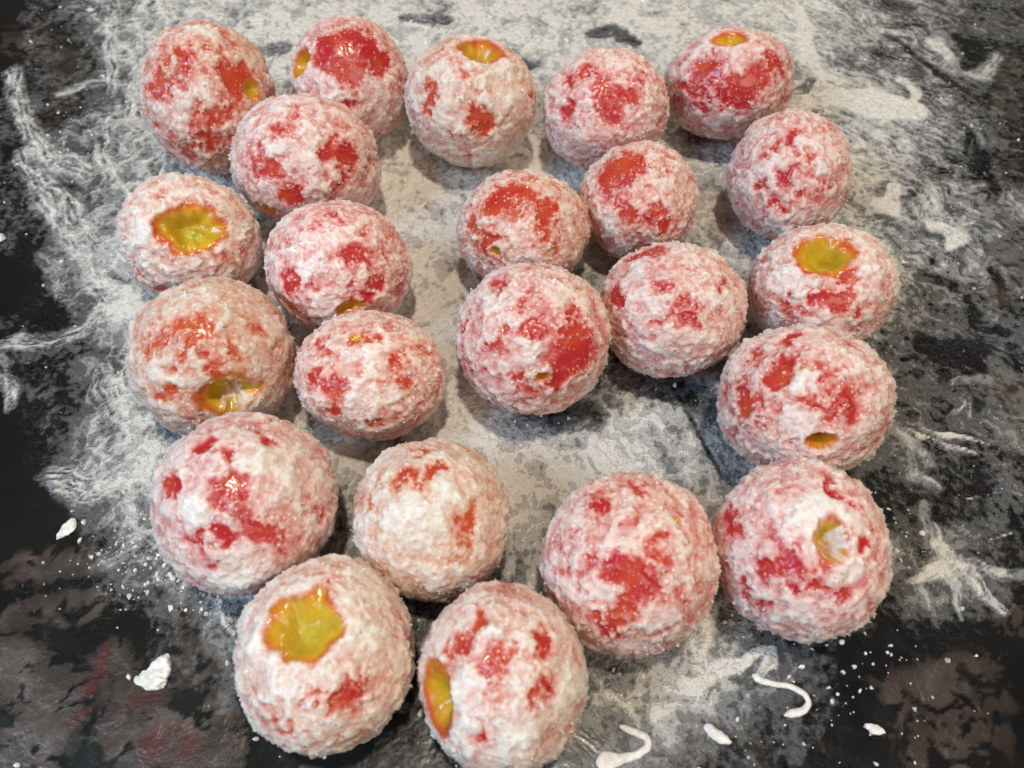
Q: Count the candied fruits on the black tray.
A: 23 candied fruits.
